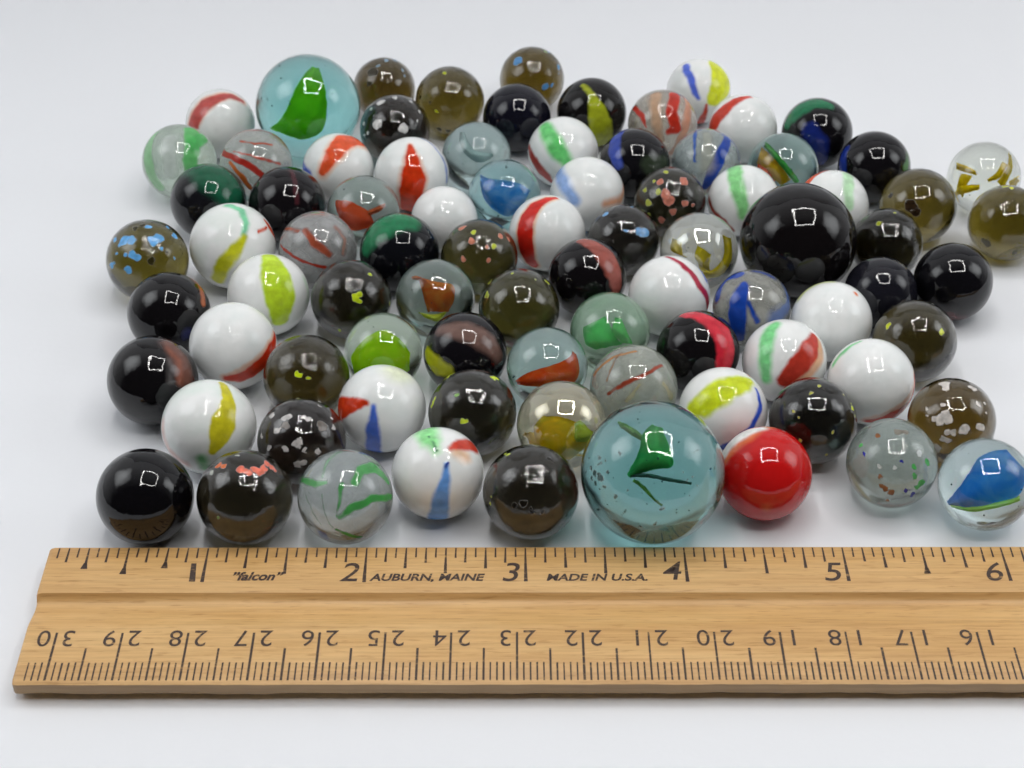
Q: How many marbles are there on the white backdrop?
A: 84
